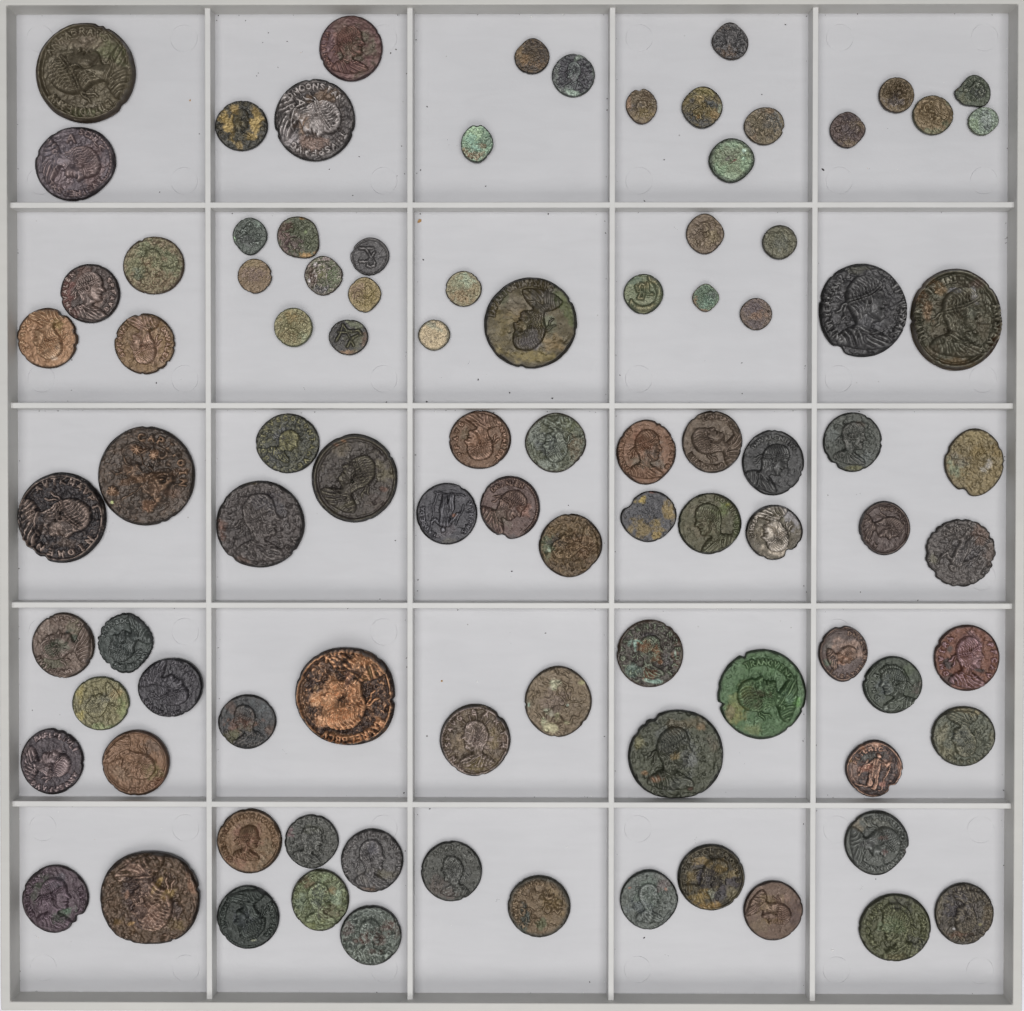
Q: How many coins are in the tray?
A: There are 94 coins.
